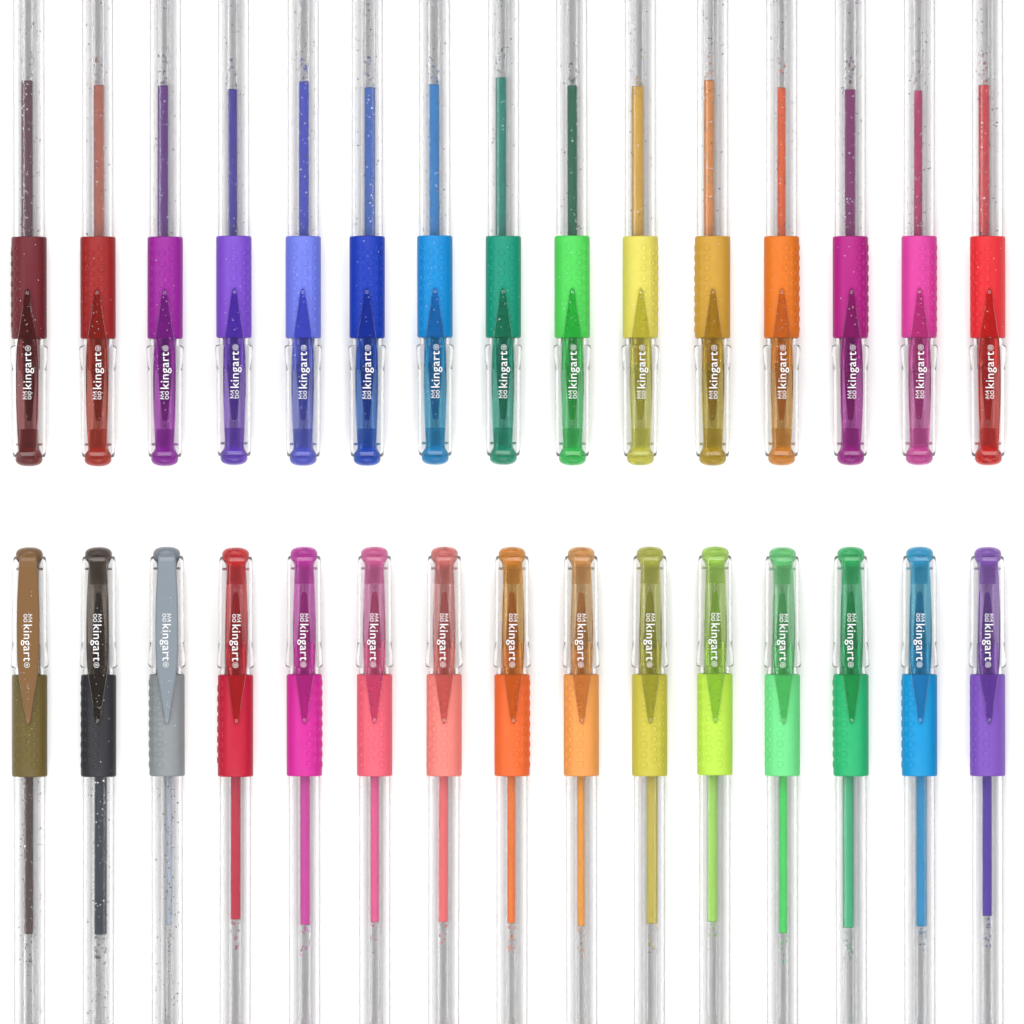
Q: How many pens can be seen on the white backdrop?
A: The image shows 30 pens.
